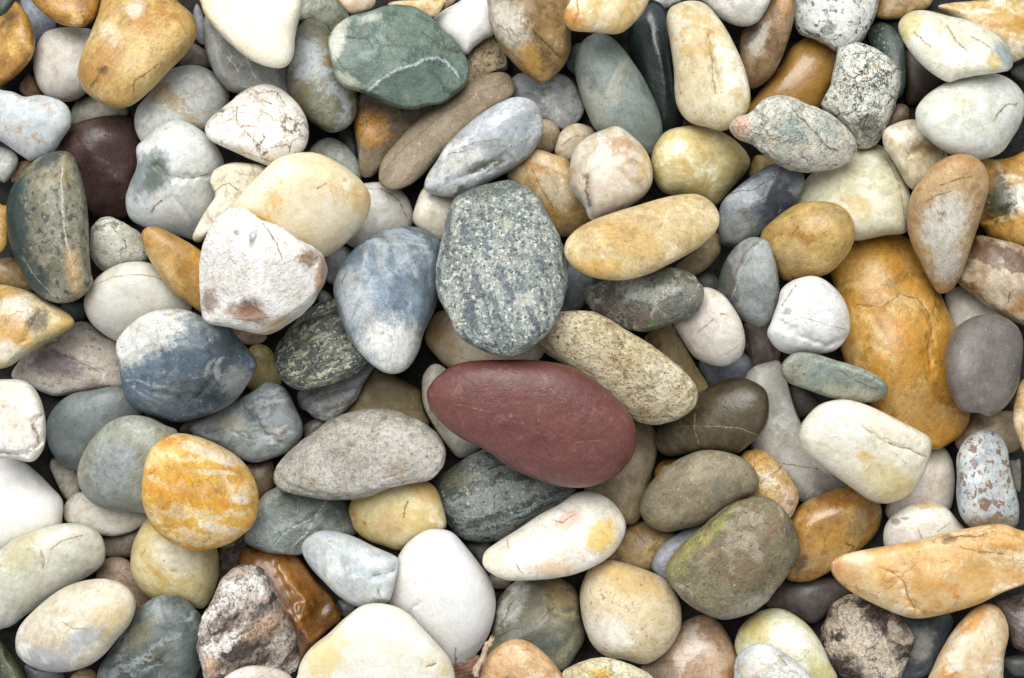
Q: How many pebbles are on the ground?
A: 177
